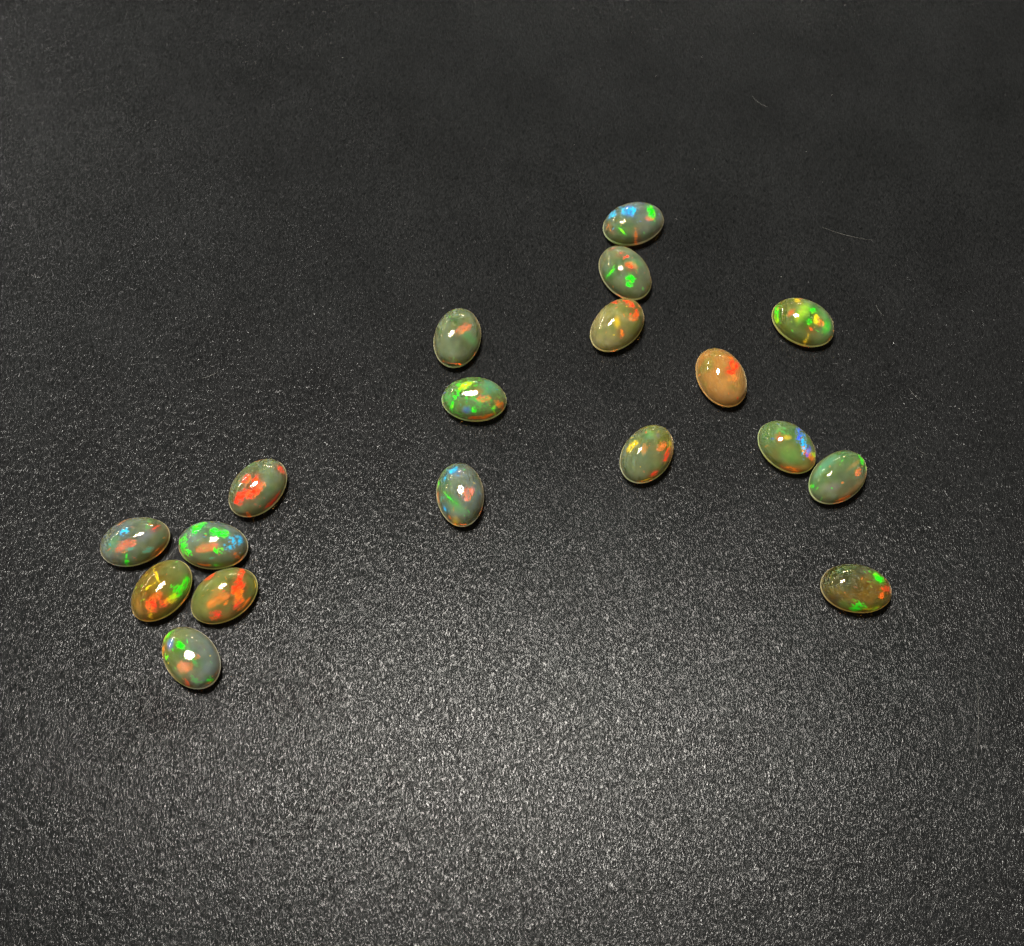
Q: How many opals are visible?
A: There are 18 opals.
